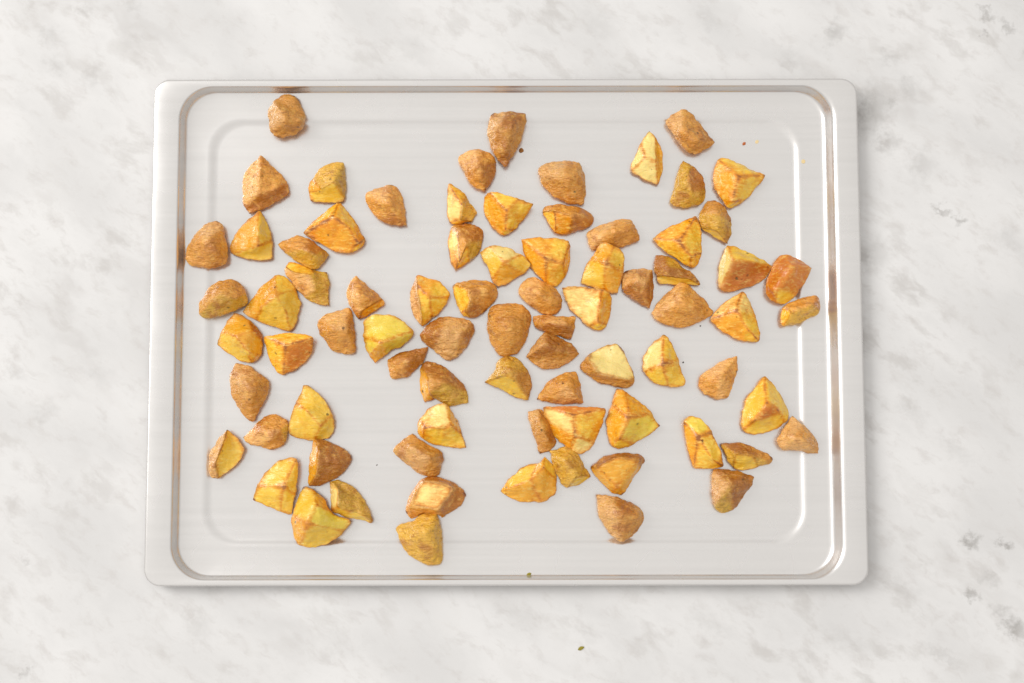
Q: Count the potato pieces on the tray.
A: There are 79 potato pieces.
